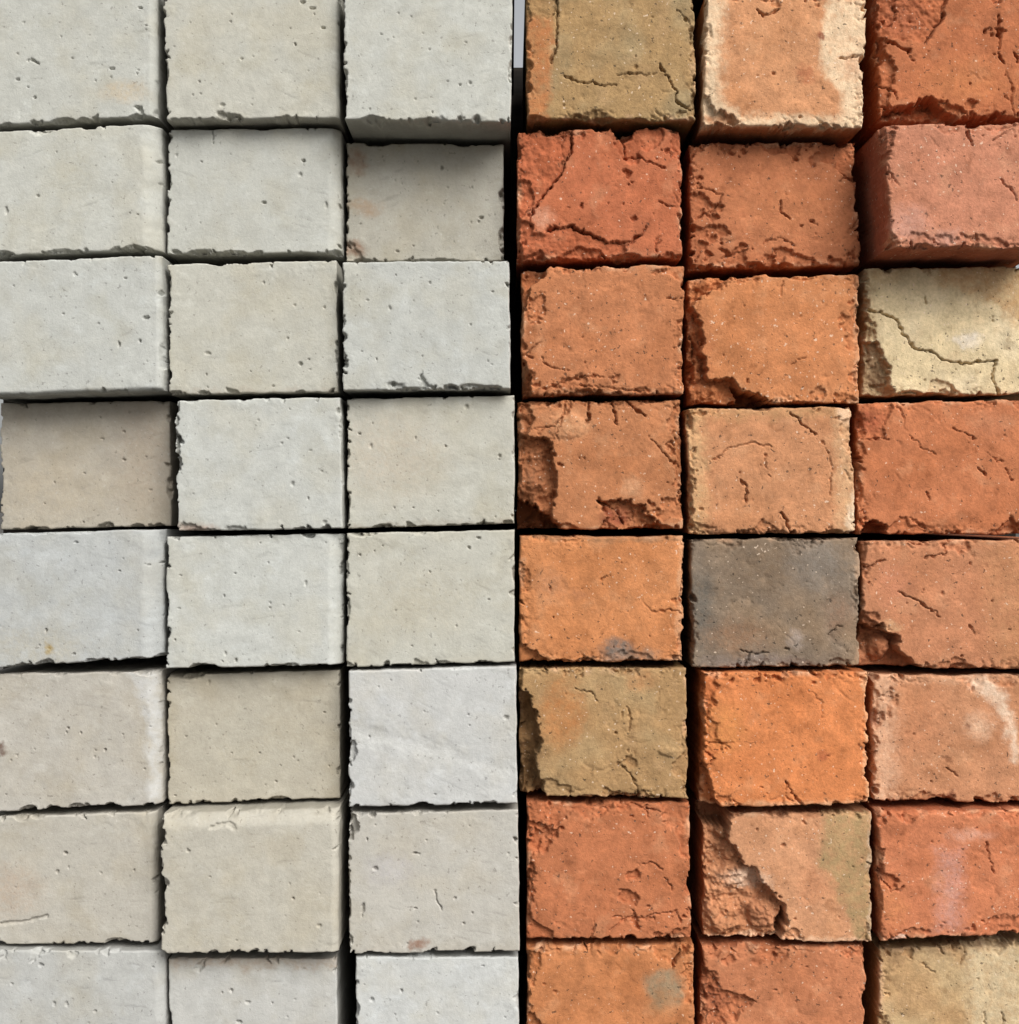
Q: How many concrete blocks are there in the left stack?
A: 24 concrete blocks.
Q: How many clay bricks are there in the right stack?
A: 24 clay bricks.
